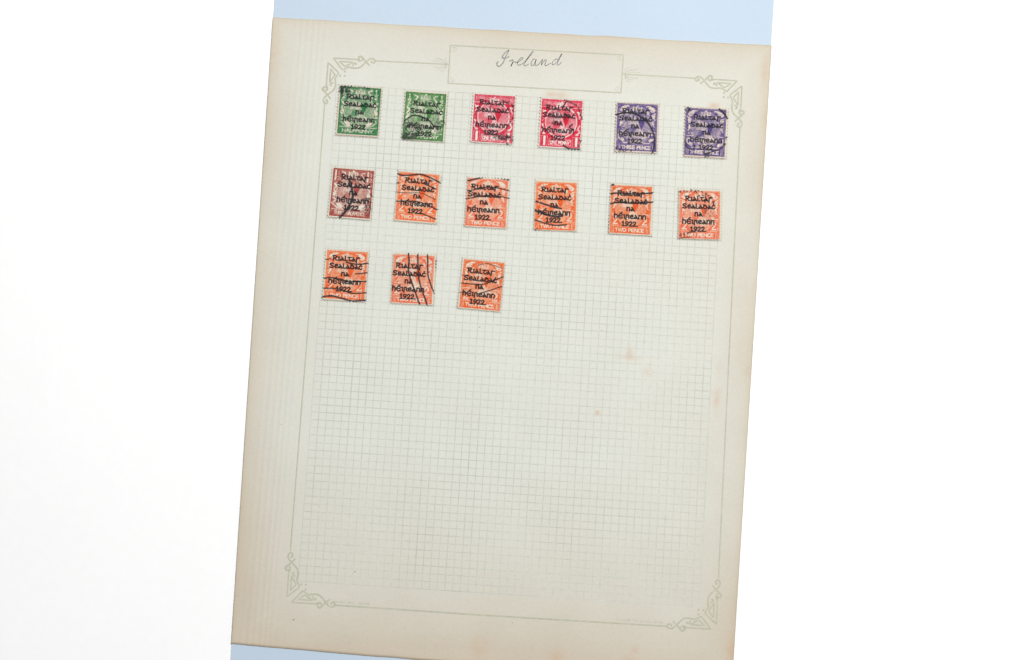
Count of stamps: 15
